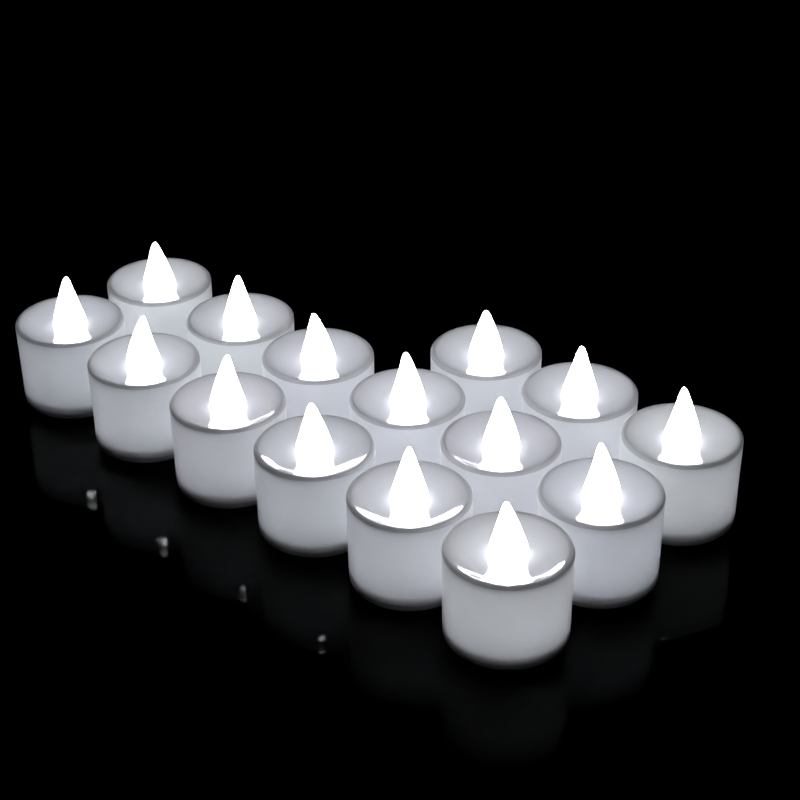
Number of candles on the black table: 15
